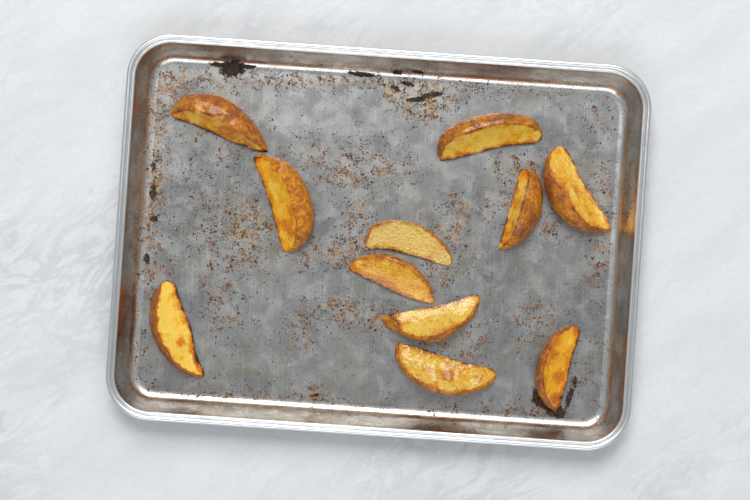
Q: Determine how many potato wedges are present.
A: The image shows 11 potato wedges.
